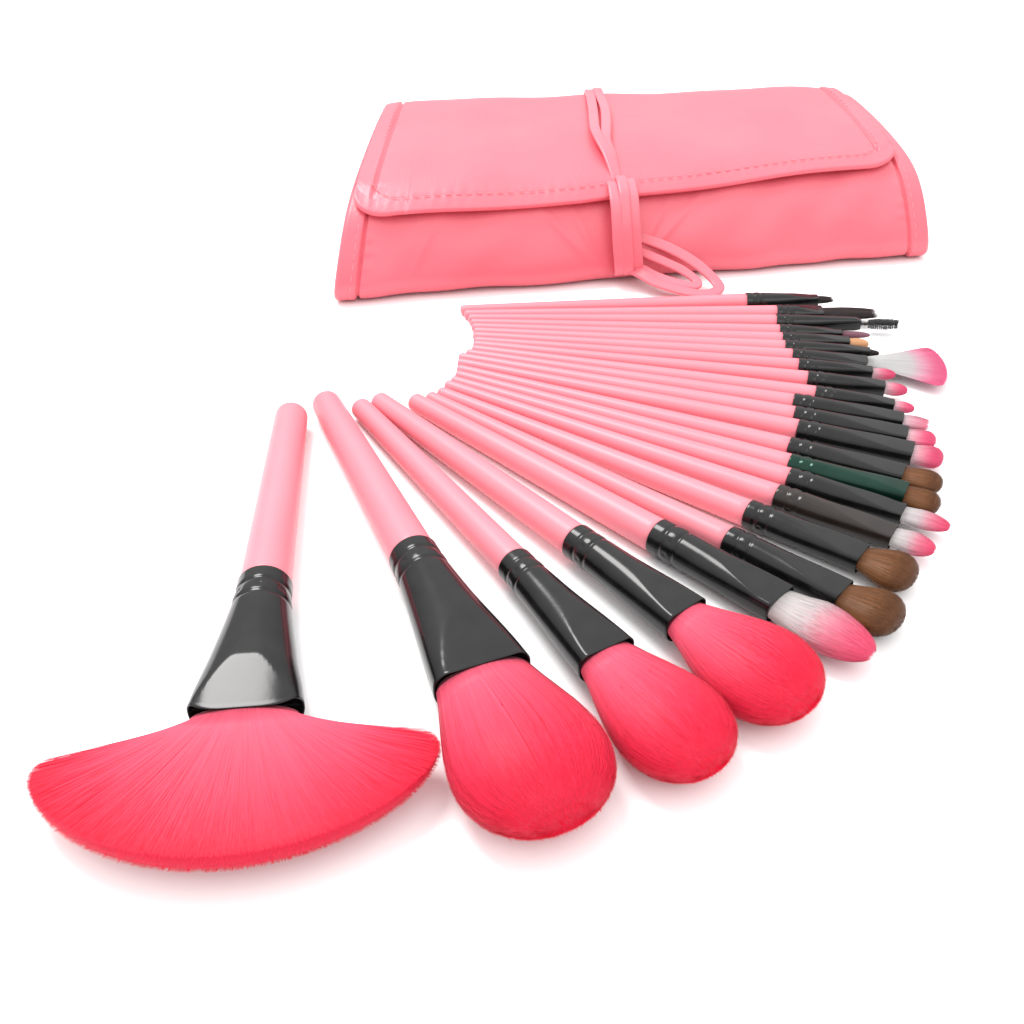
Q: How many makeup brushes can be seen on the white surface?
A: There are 24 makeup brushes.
